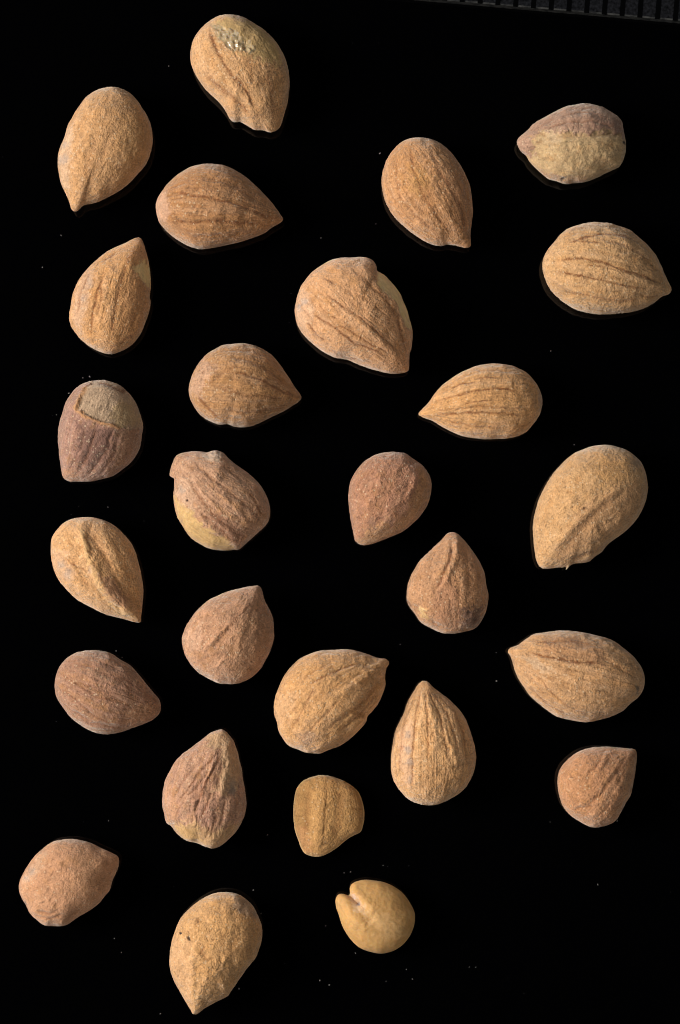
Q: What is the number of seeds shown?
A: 27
